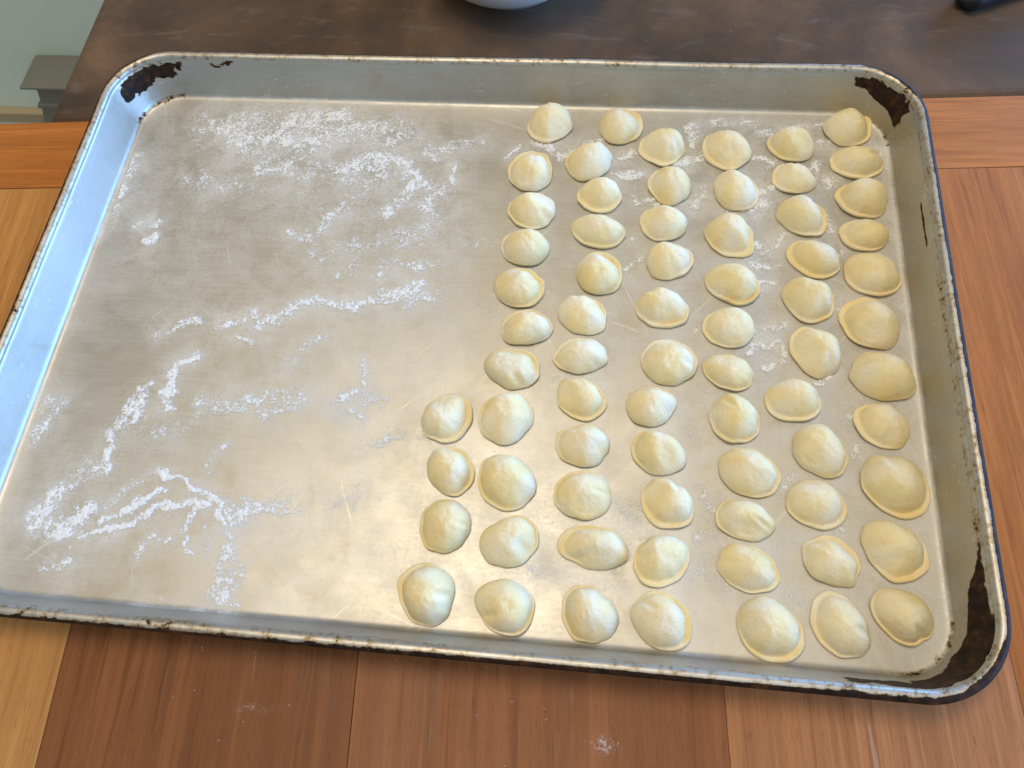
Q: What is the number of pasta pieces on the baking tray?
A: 71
